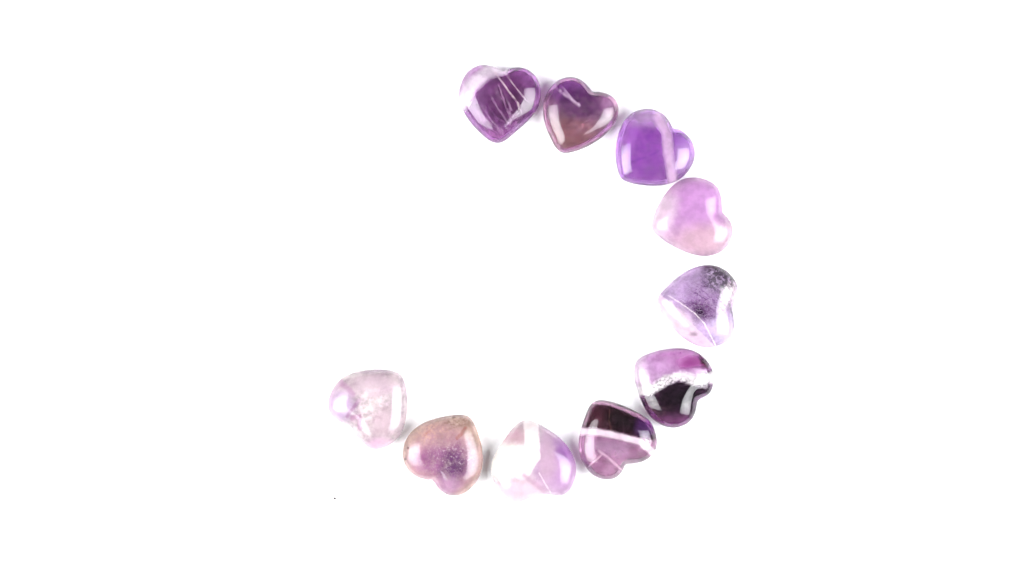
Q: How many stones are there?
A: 10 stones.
